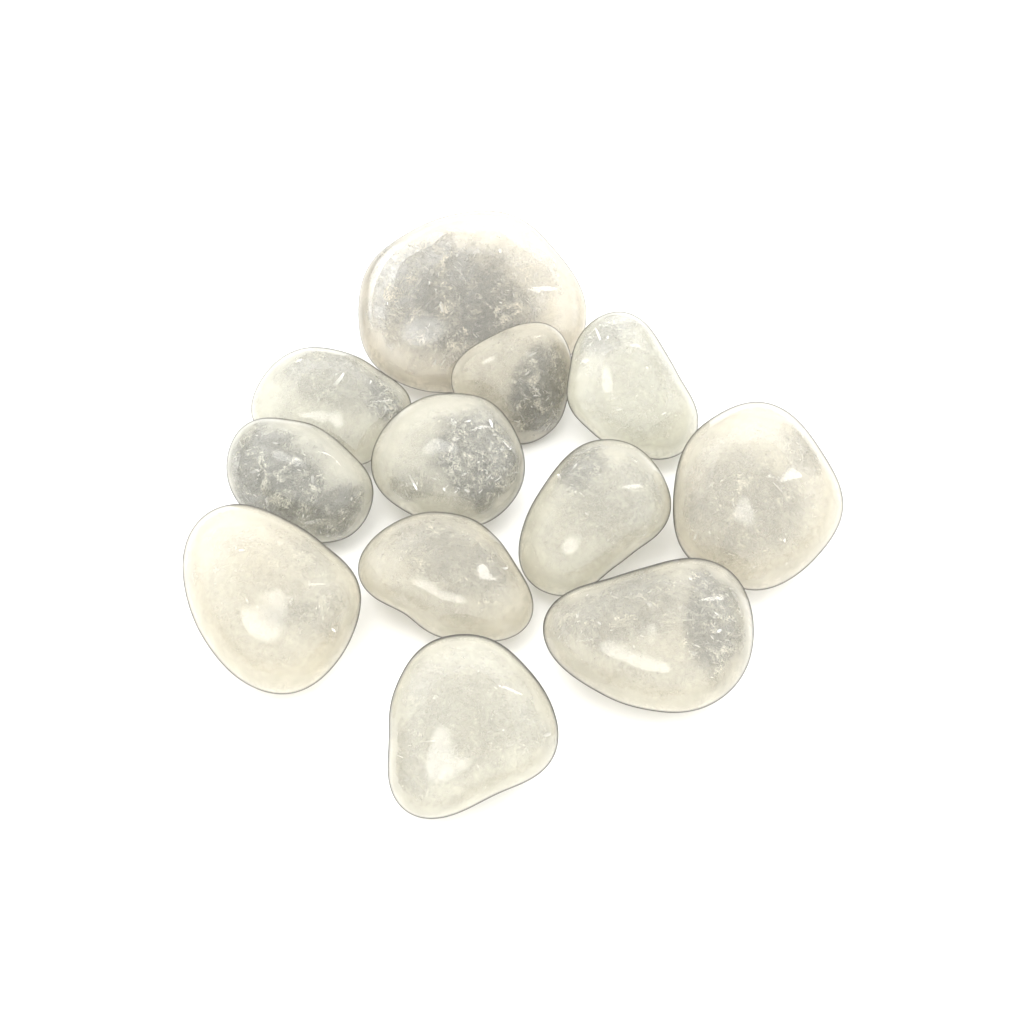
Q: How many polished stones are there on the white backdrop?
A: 12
